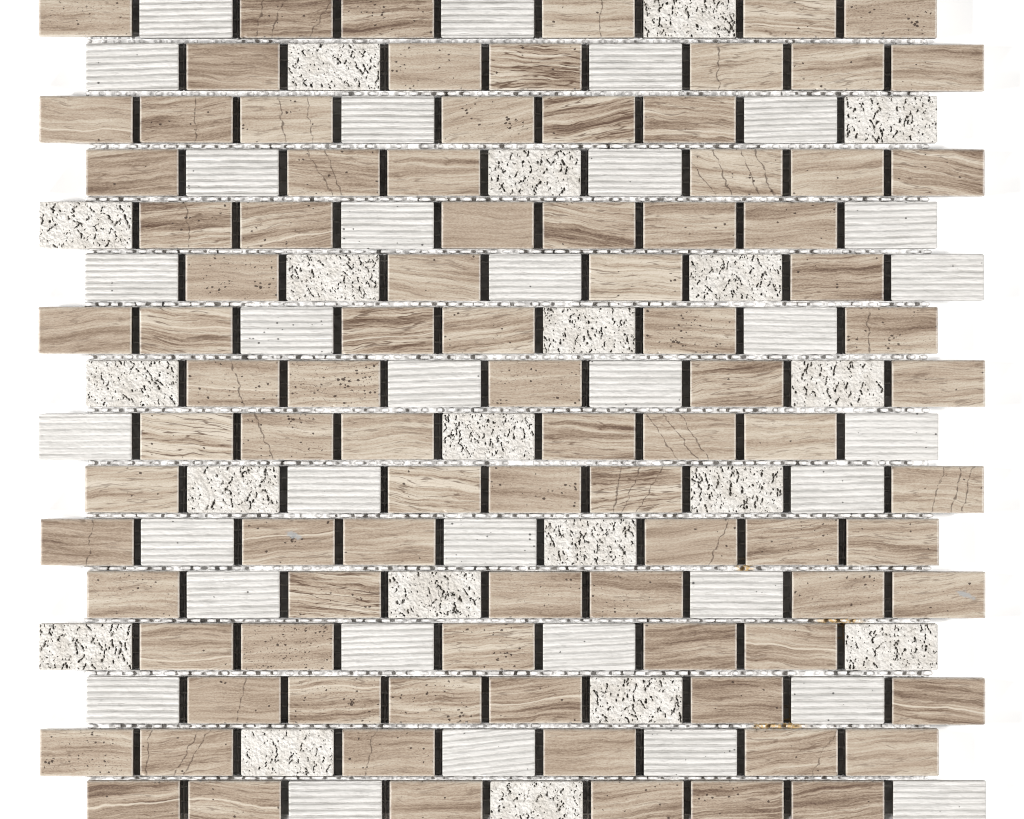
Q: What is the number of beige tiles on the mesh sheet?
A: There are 91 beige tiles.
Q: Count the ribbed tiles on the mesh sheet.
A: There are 33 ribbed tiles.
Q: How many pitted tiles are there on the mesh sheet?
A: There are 20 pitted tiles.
